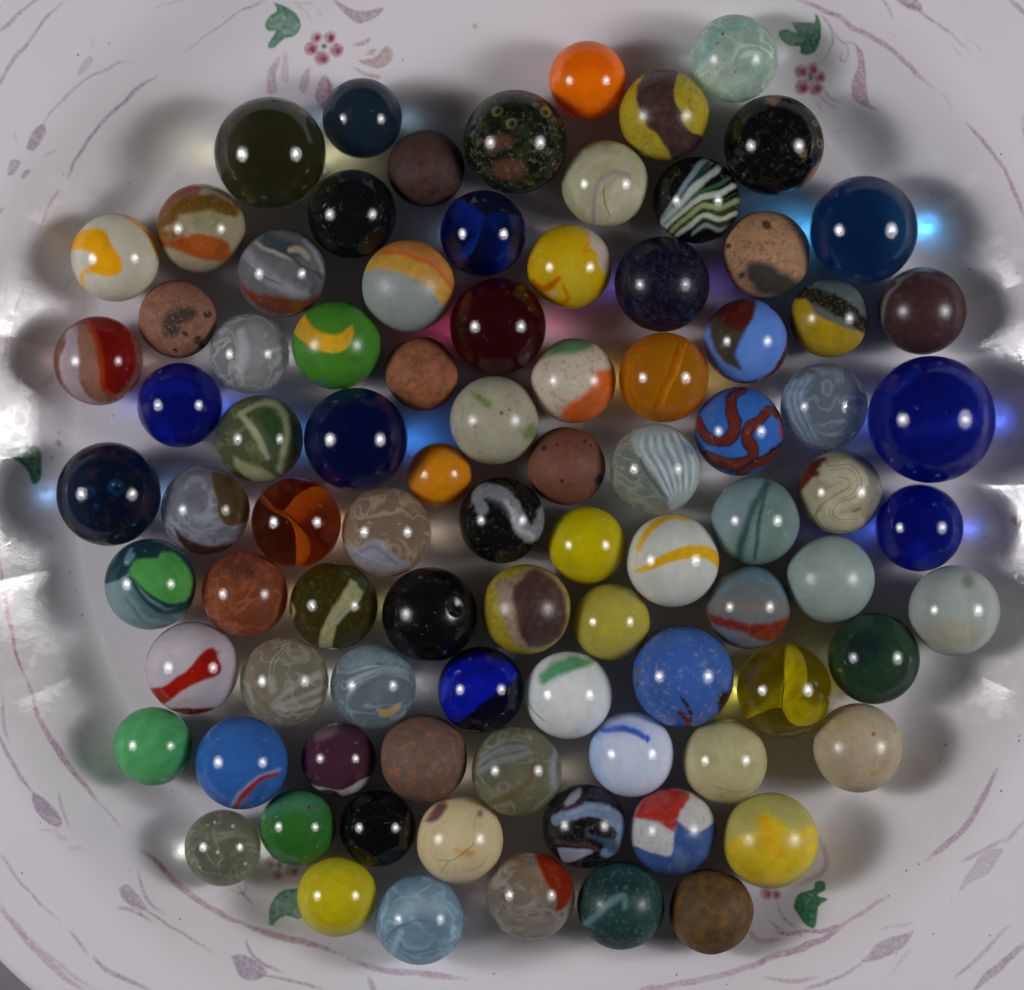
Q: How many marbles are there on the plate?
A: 88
